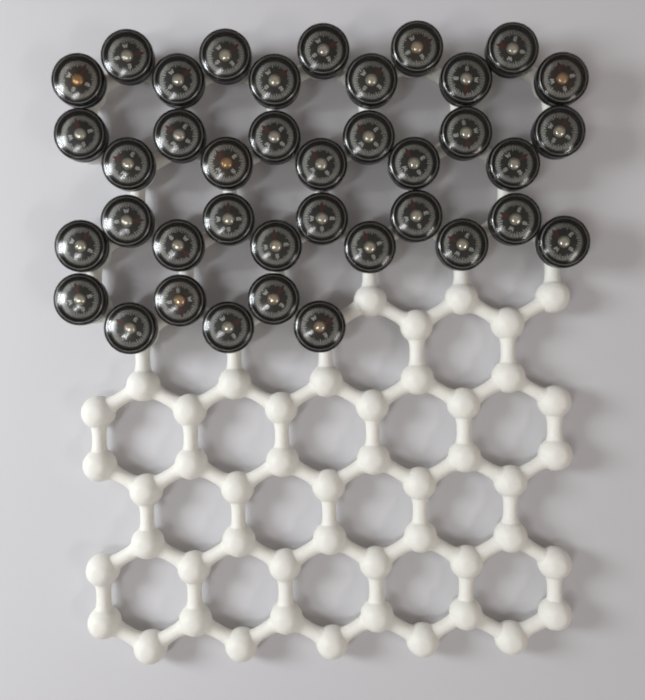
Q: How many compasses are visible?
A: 39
